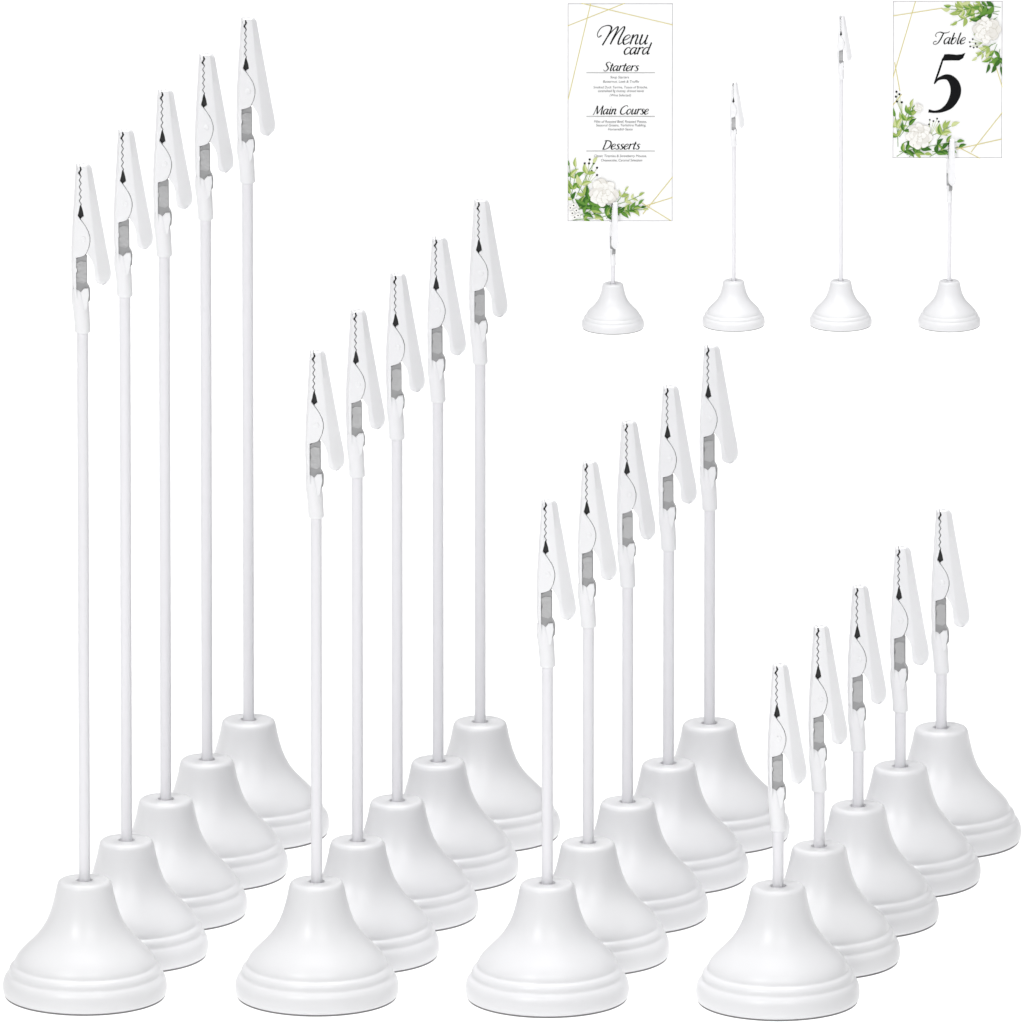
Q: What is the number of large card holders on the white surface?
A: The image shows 20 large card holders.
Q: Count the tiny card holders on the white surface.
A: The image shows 4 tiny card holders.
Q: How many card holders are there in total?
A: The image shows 24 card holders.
